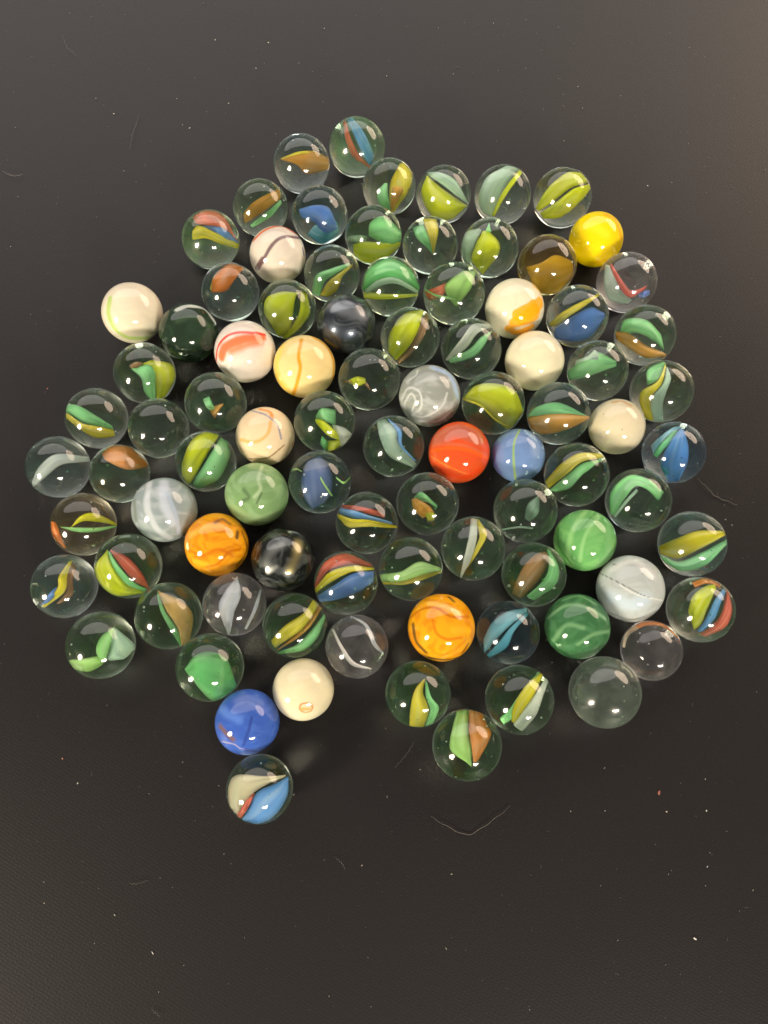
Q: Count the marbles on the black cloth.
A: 90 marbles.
